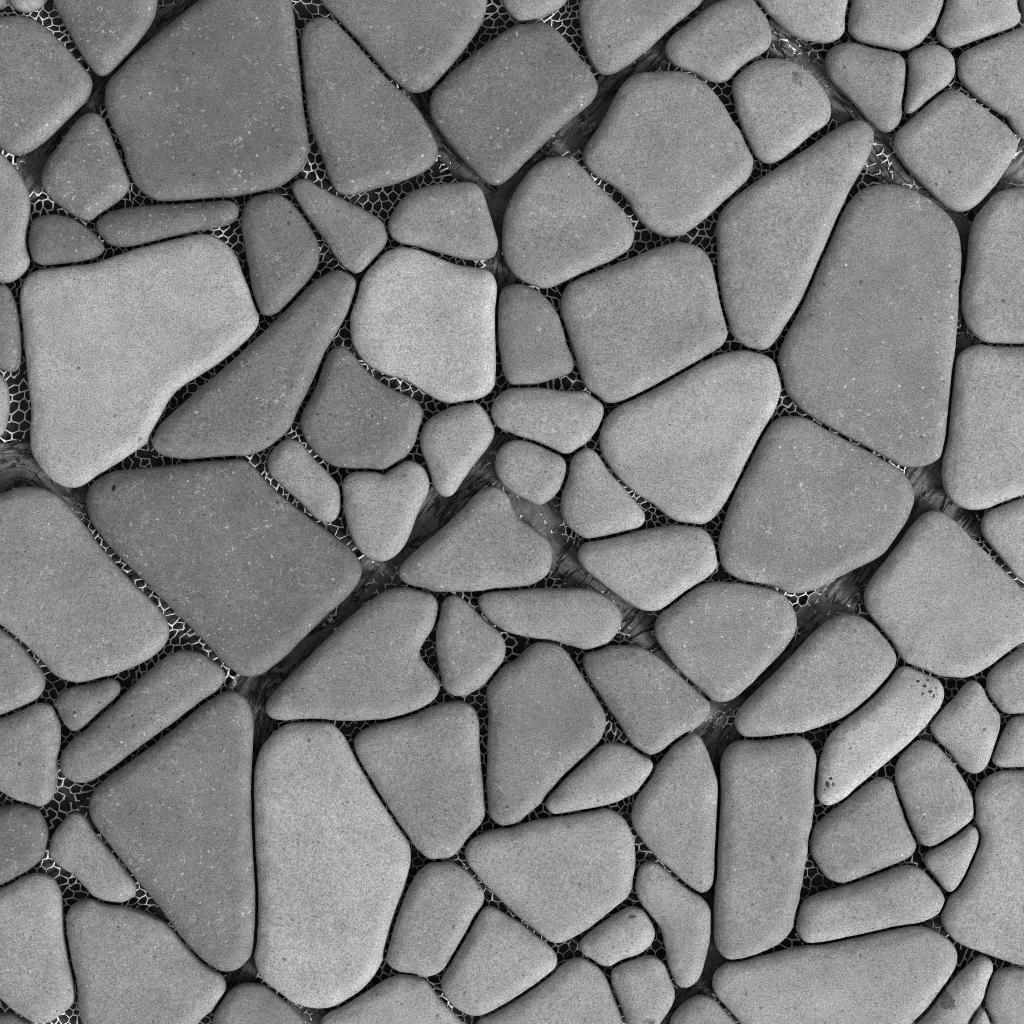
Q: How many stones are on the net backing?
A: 100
